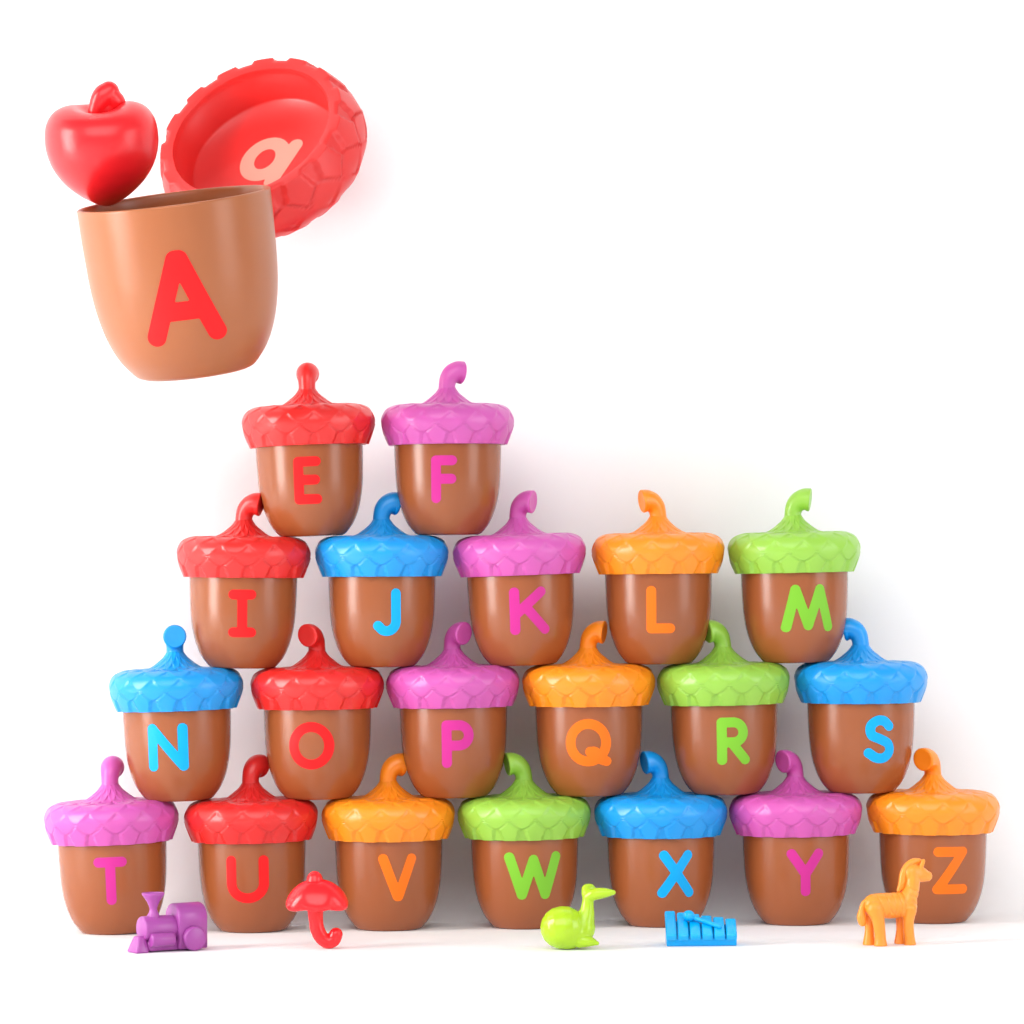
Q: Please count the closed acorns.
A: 20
